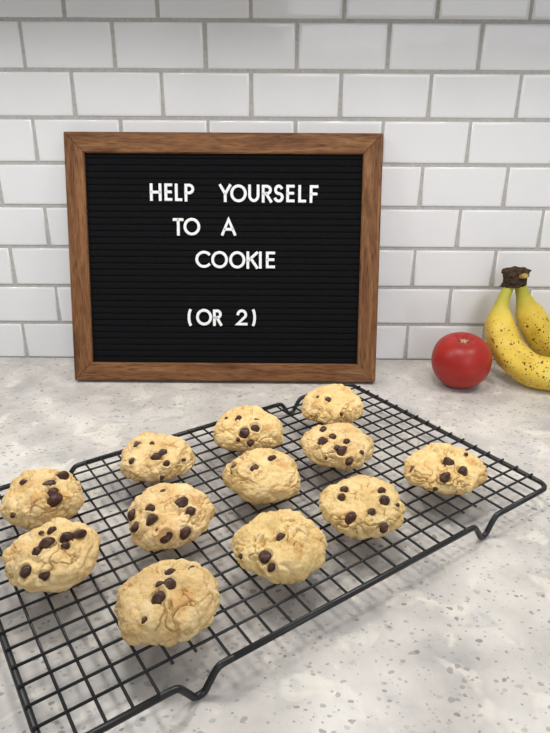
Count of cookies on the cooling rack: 12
